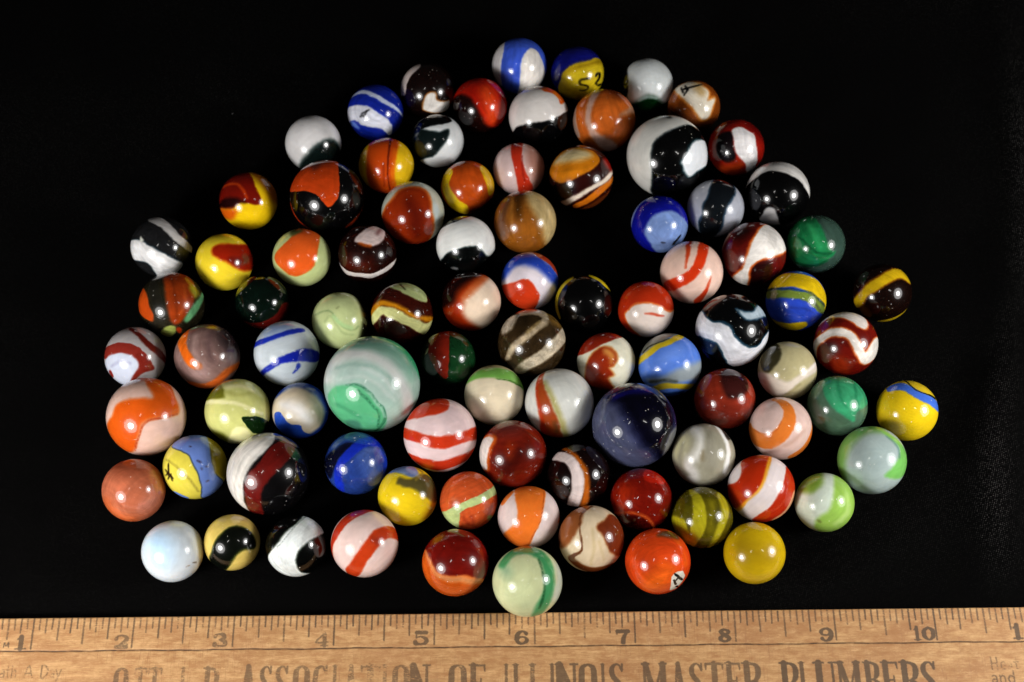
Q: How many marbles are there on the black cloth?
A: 88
